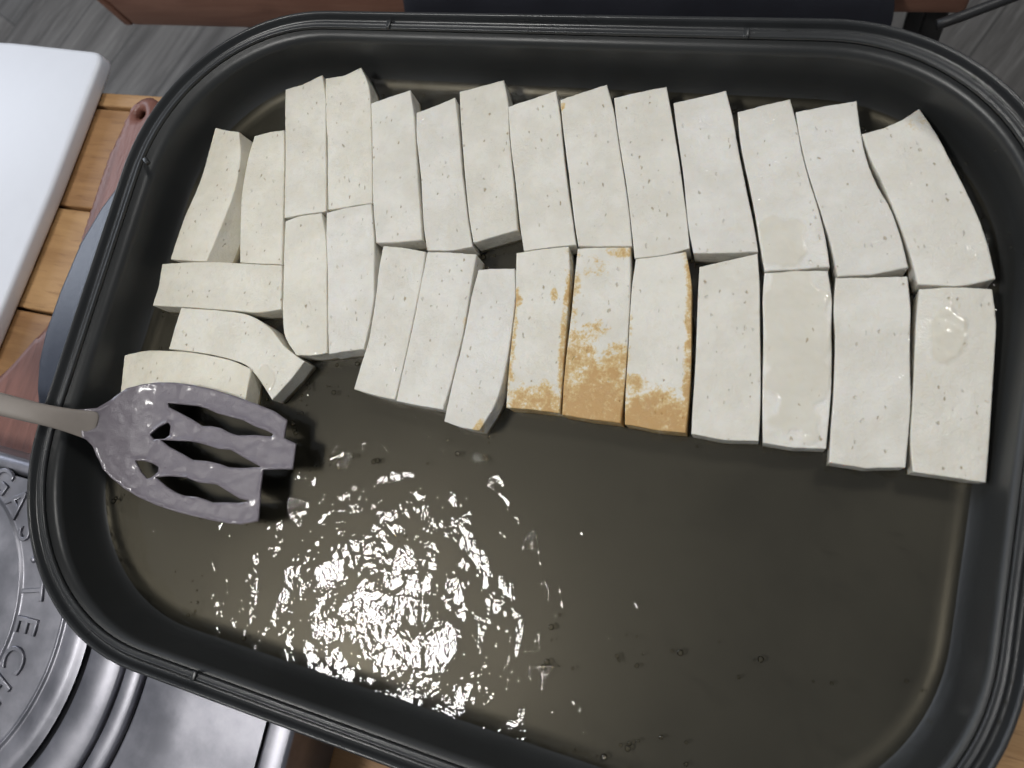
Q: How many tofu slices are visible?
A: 29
